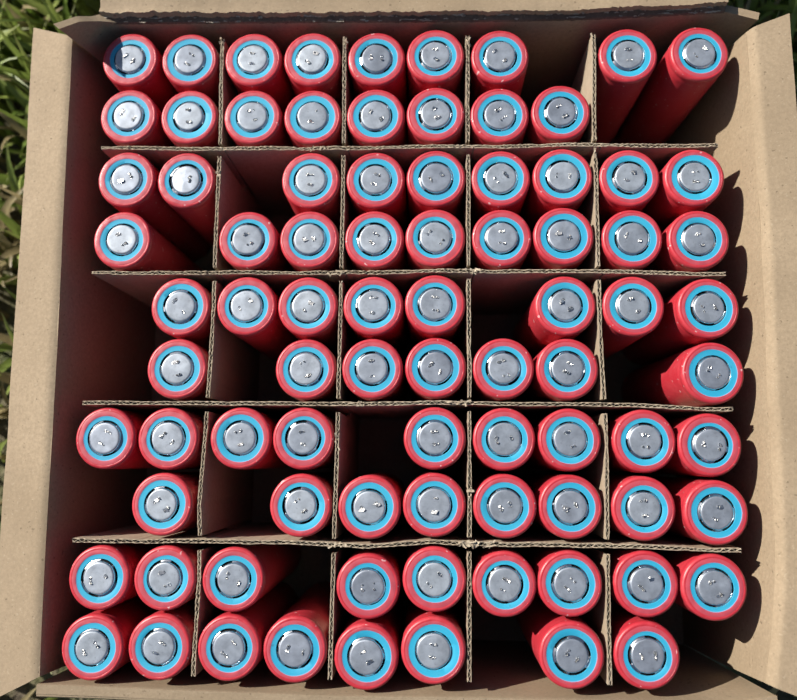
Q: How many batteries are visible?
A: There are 84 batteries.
